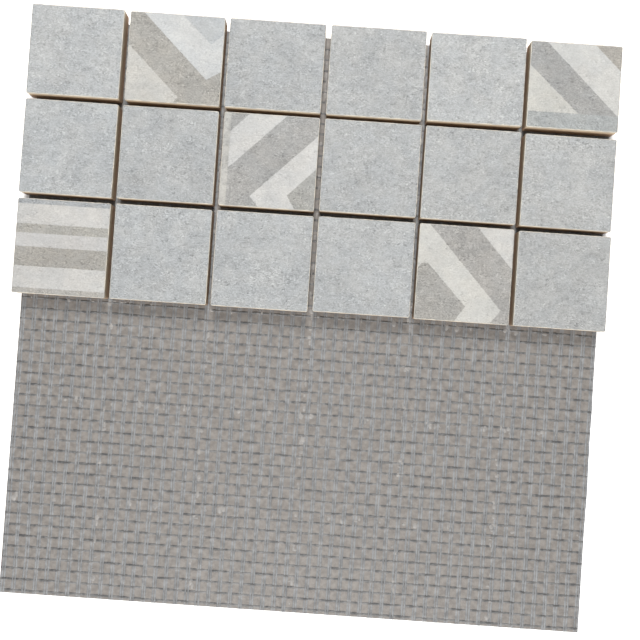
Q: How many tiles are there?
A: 18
